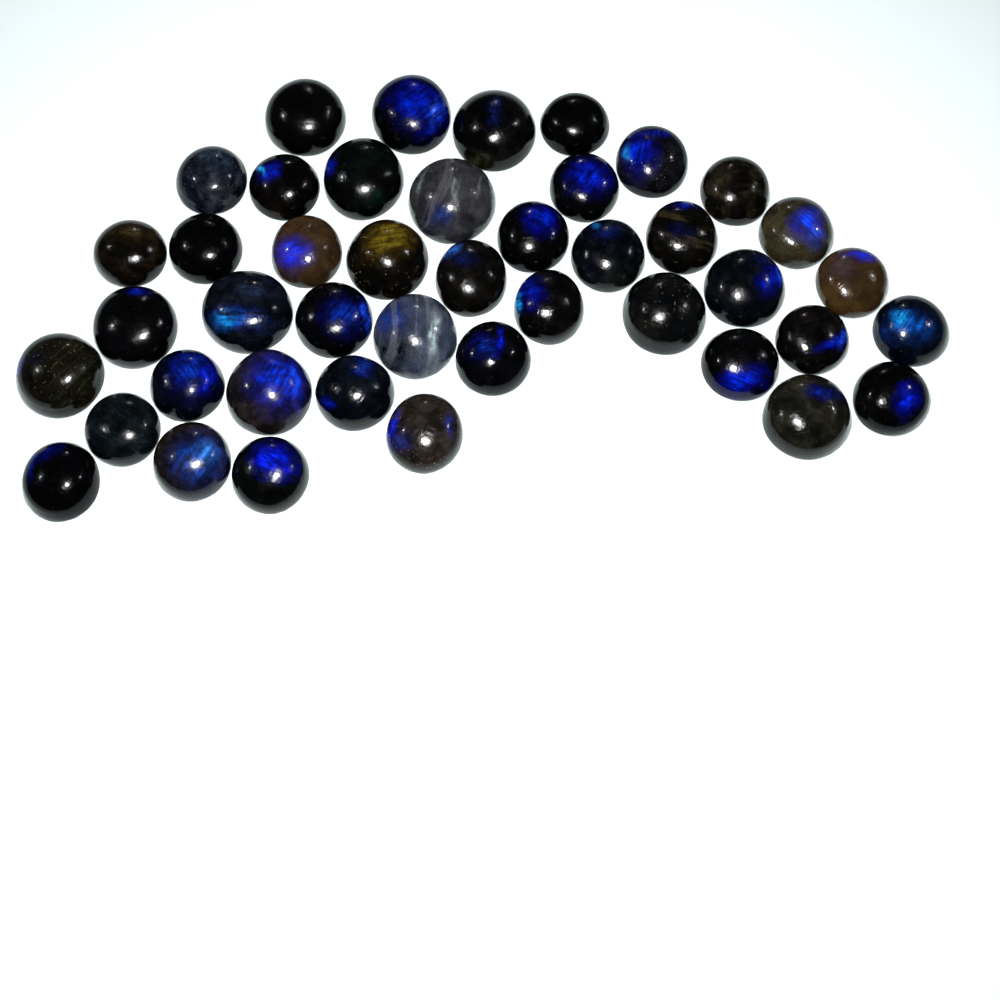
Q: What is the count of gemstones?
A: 43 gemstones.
